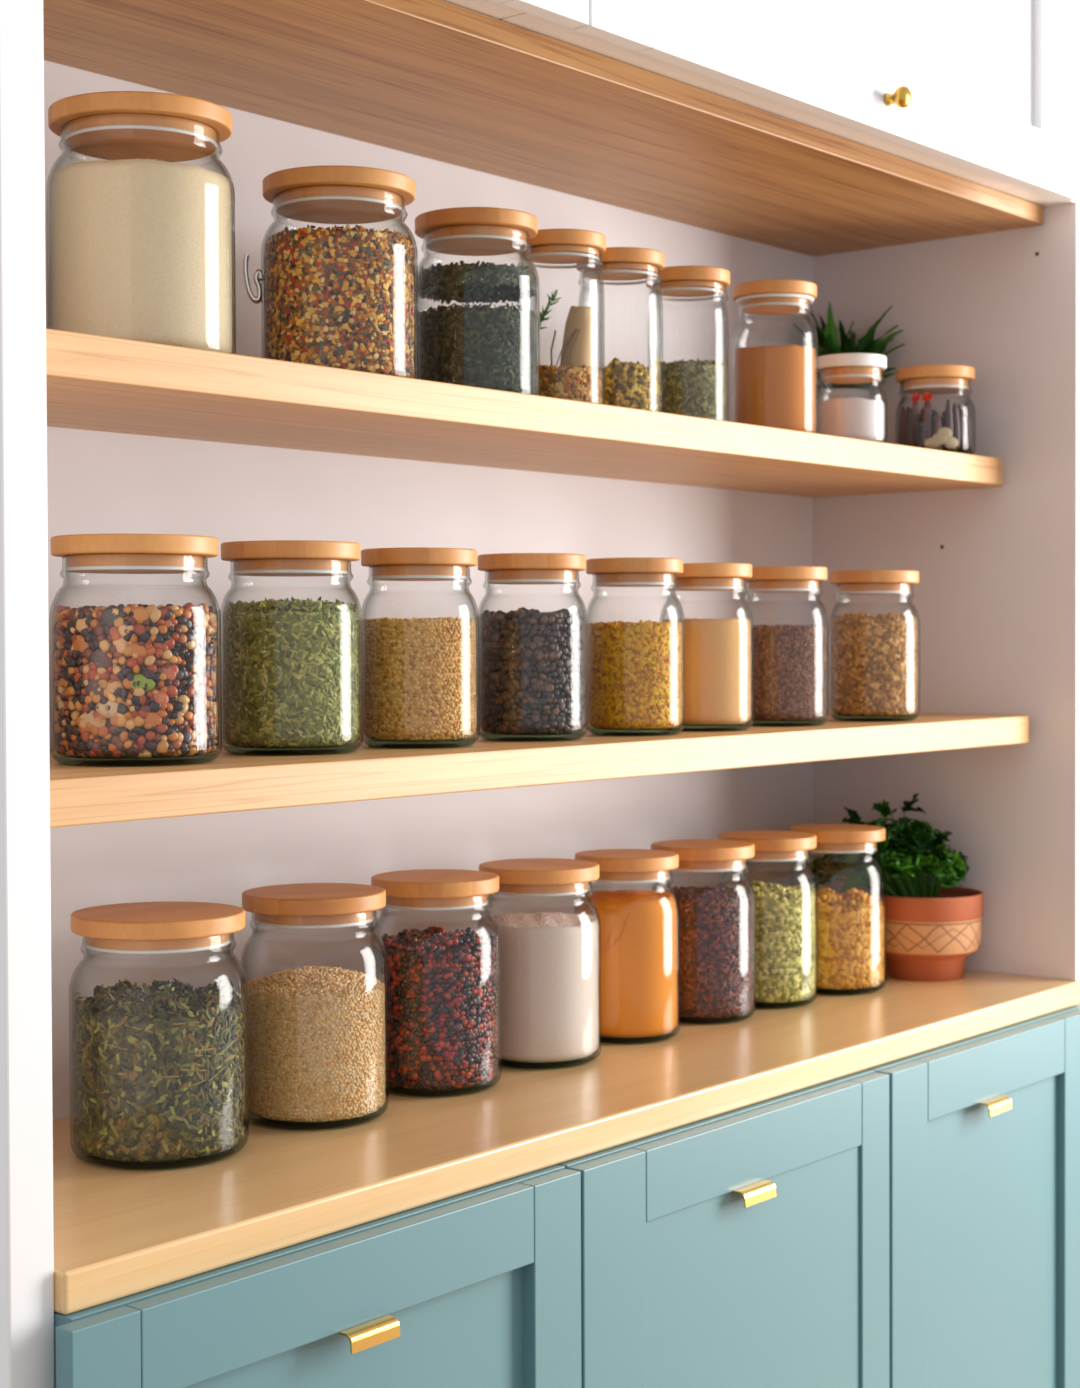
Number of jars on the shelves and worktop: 25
